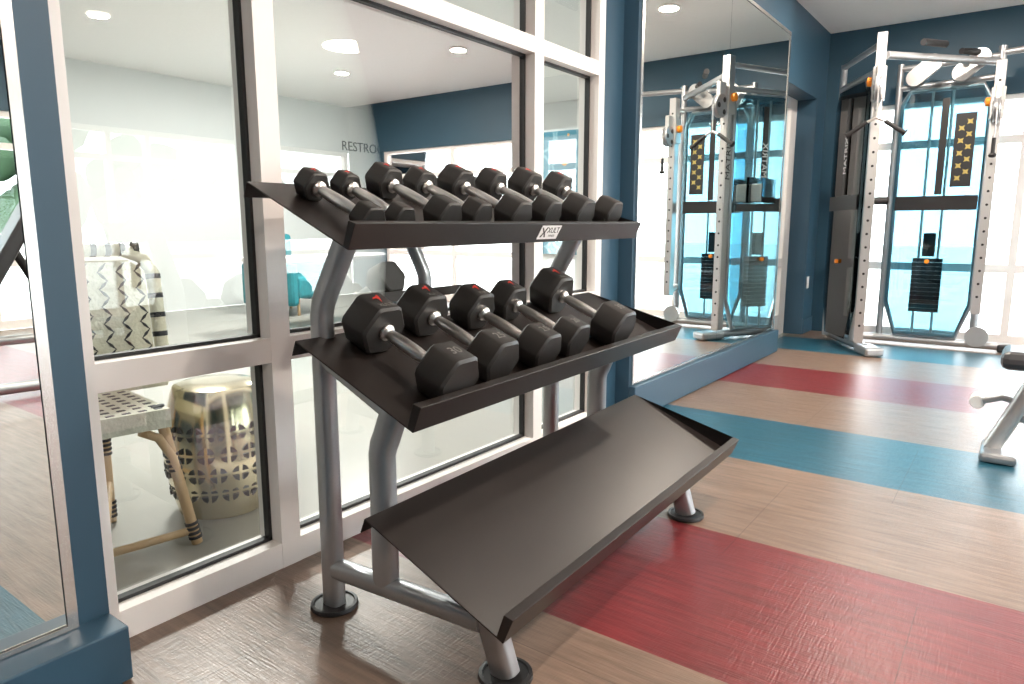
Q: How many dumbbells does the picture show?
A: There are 13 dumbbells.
